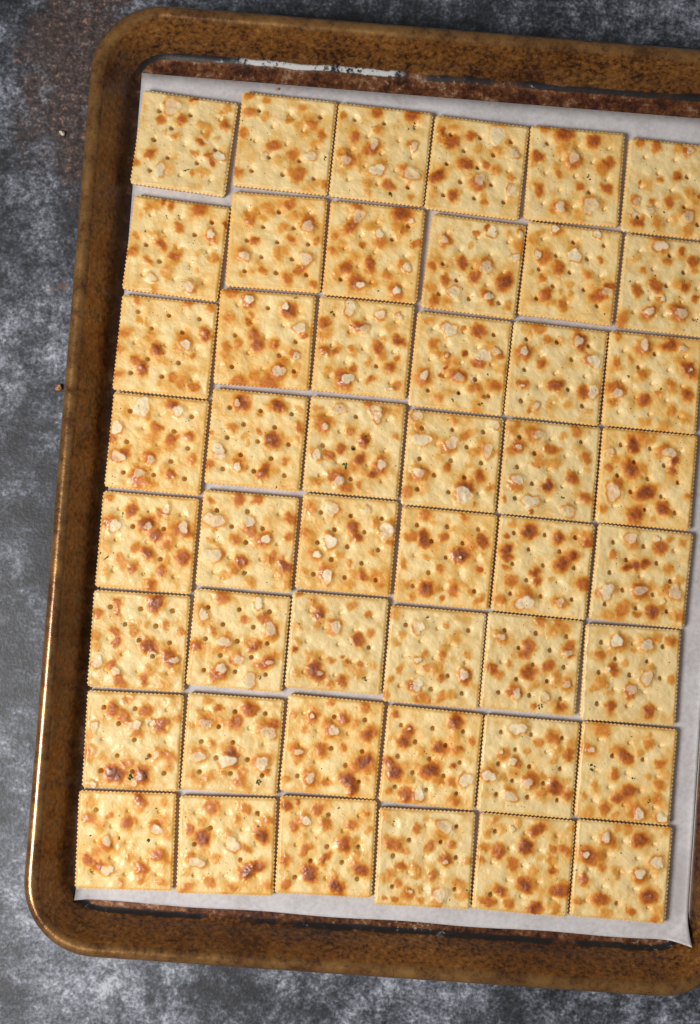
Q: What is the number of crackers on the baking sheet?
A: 48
